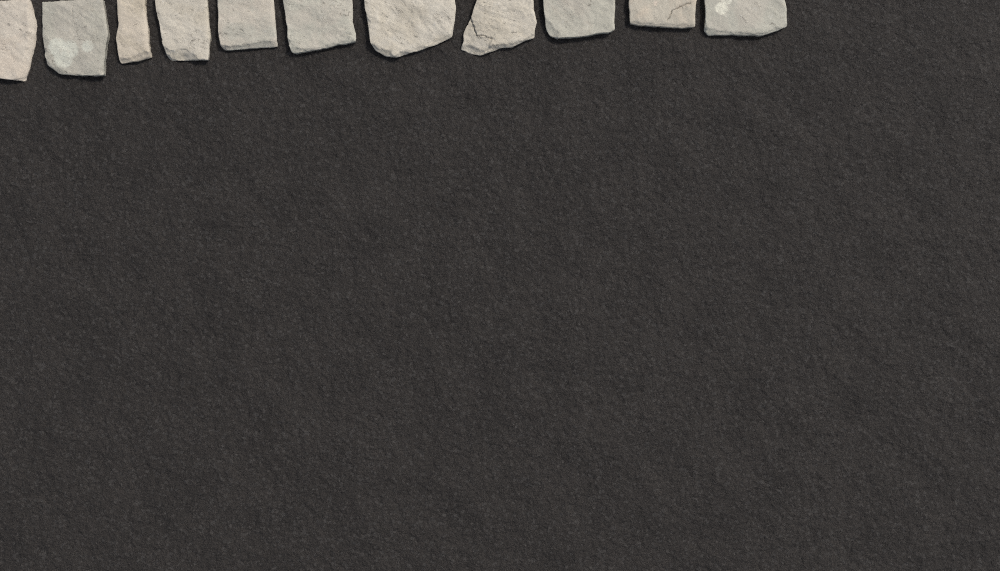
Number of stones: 11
